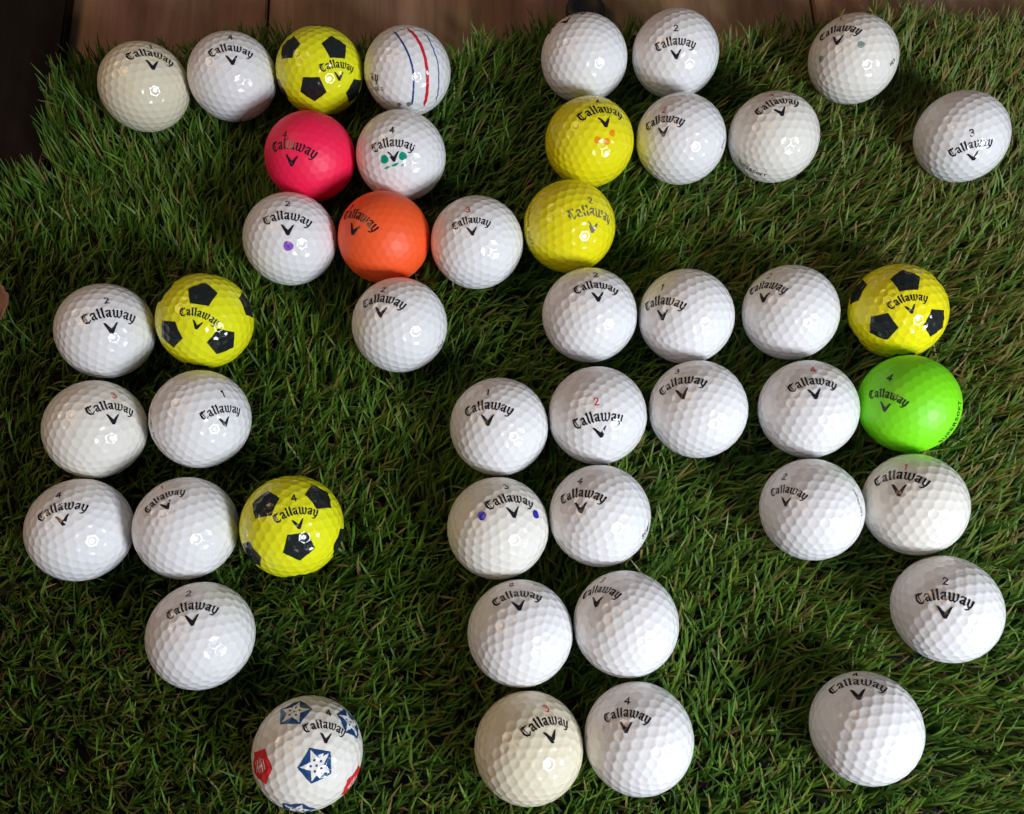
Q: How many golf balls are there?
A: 46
